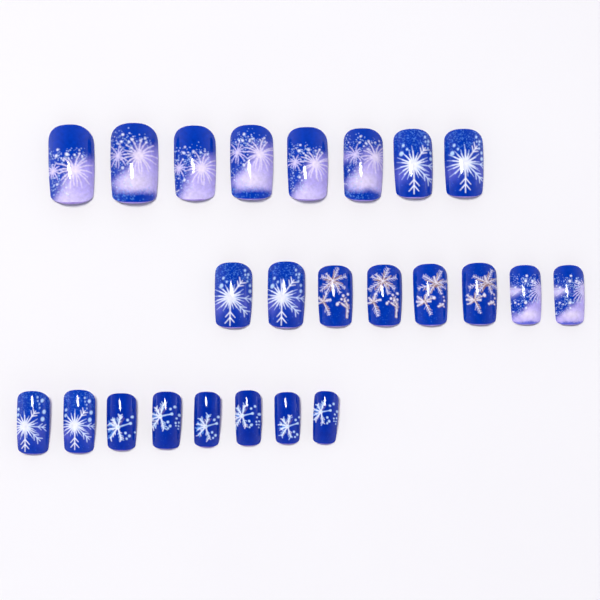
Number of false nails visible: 24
